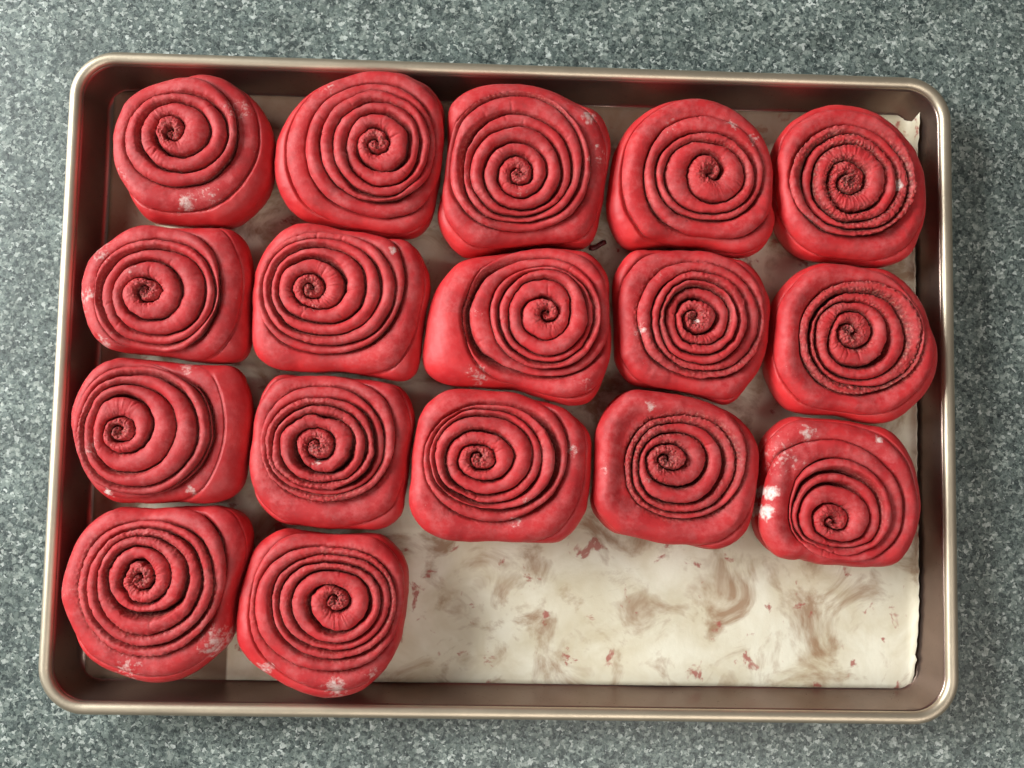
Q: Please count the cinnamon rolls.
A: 17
